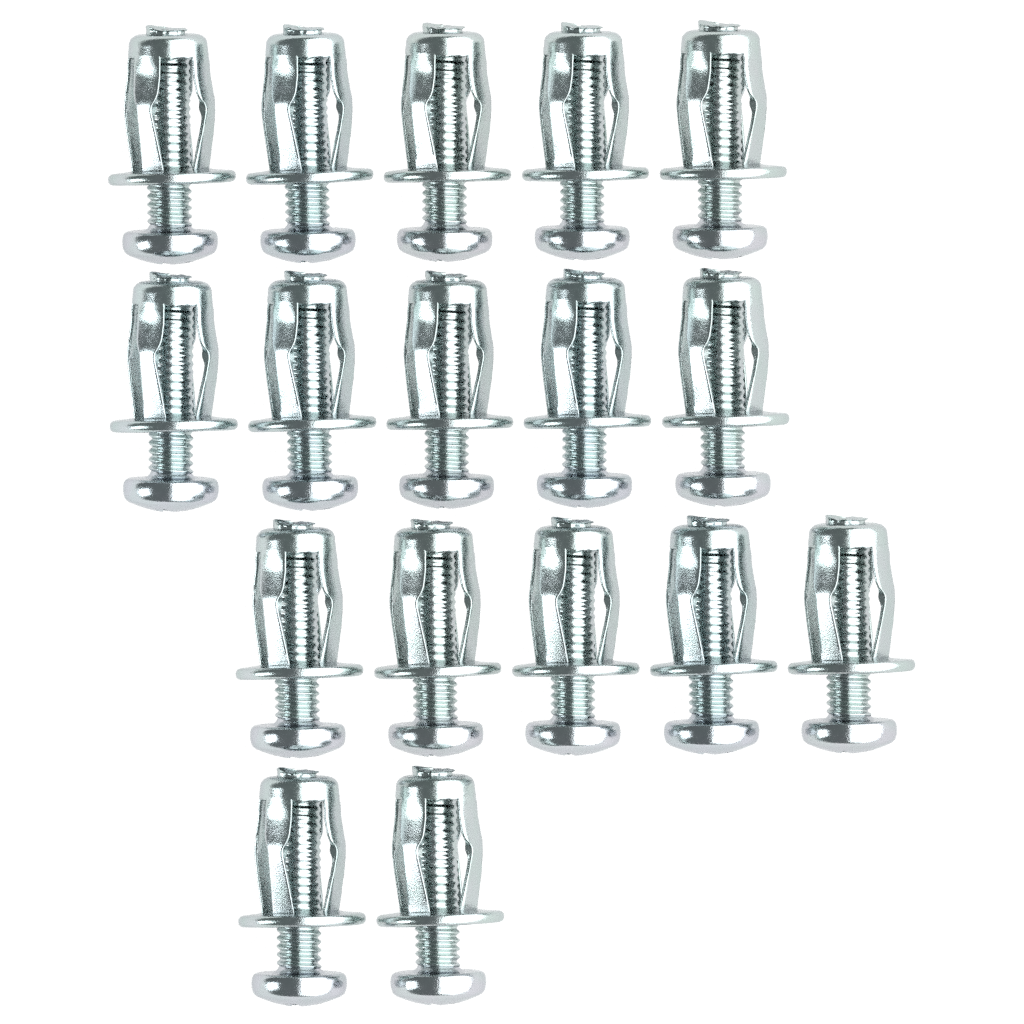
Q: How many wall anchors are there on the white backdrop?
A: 17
